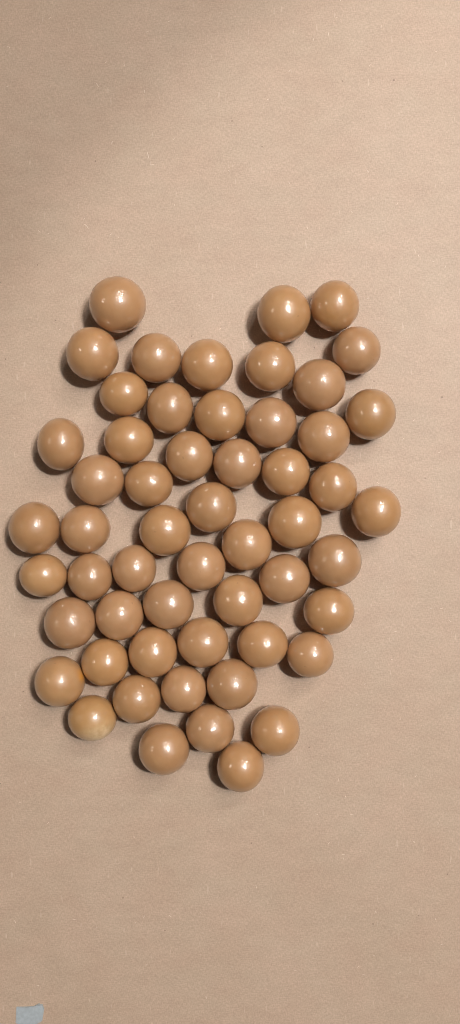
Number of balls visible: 55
